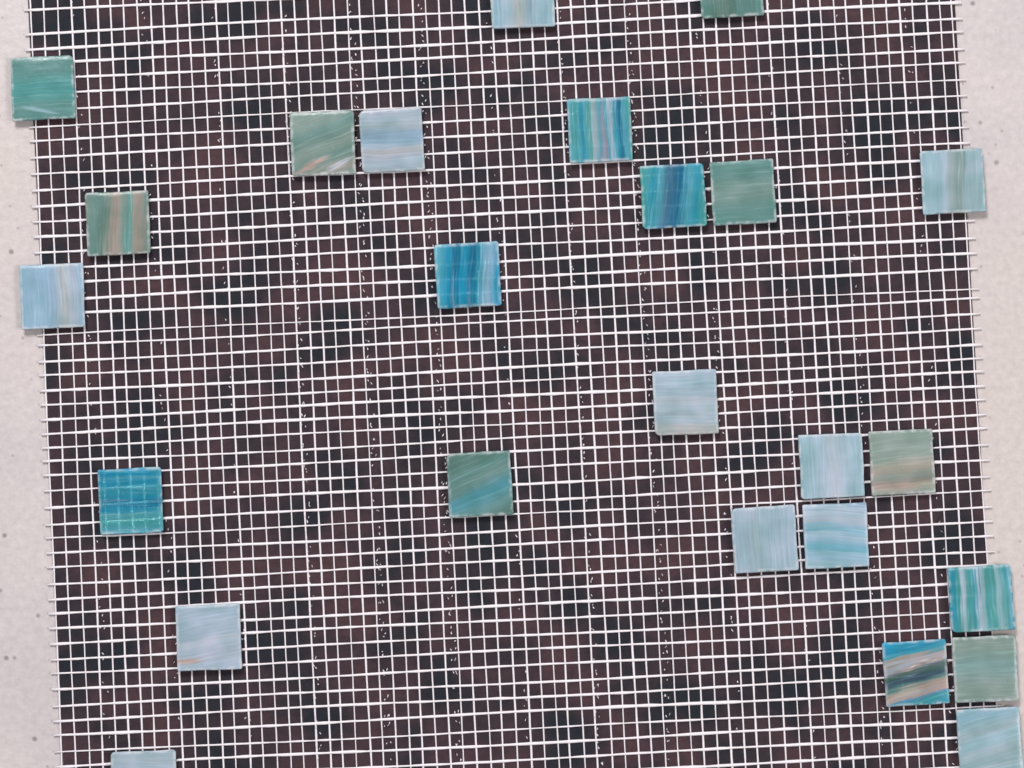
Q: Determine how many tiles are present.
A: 25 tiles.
